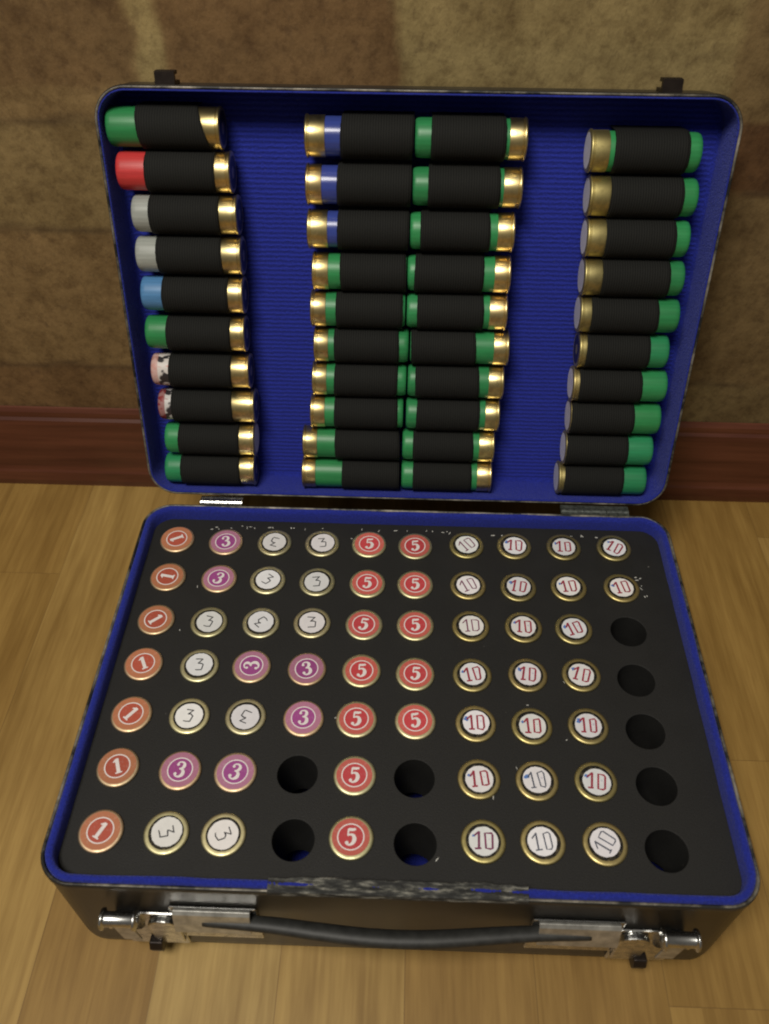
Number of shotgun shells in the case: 101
